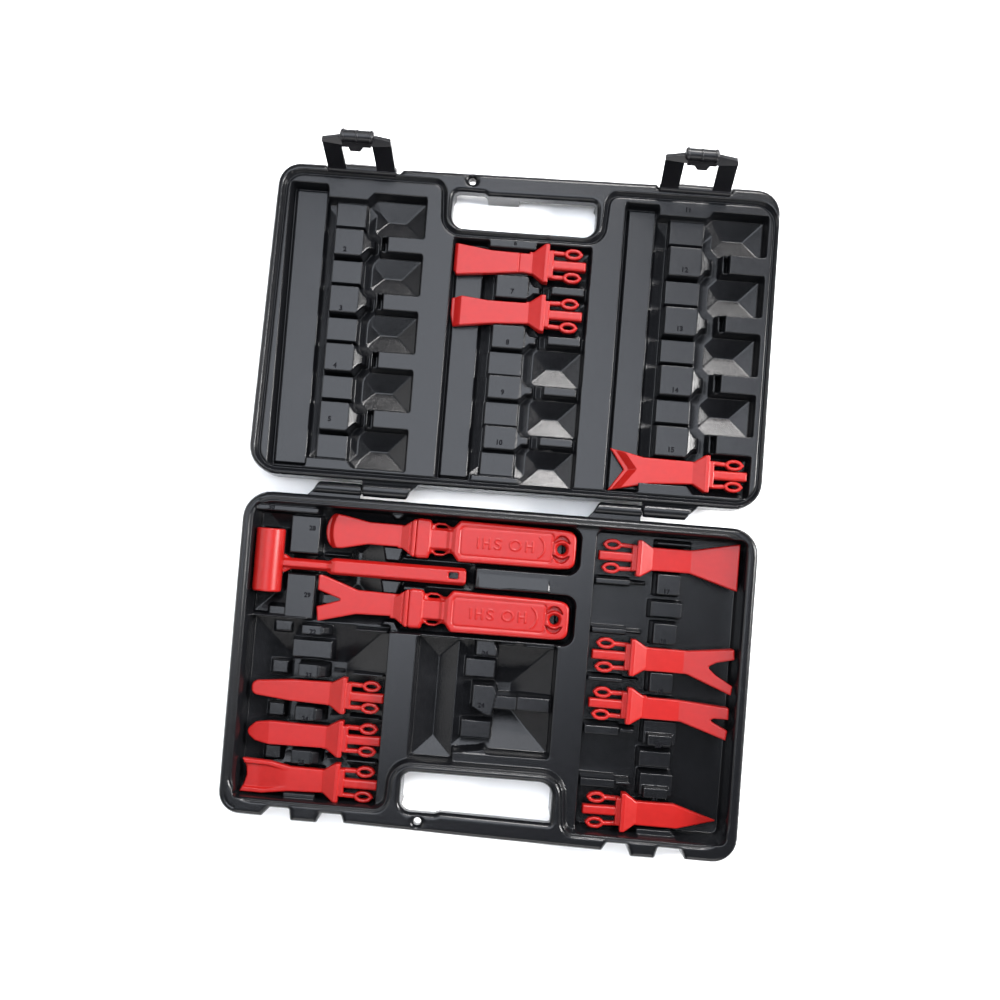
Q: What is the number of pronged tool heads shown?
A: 10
